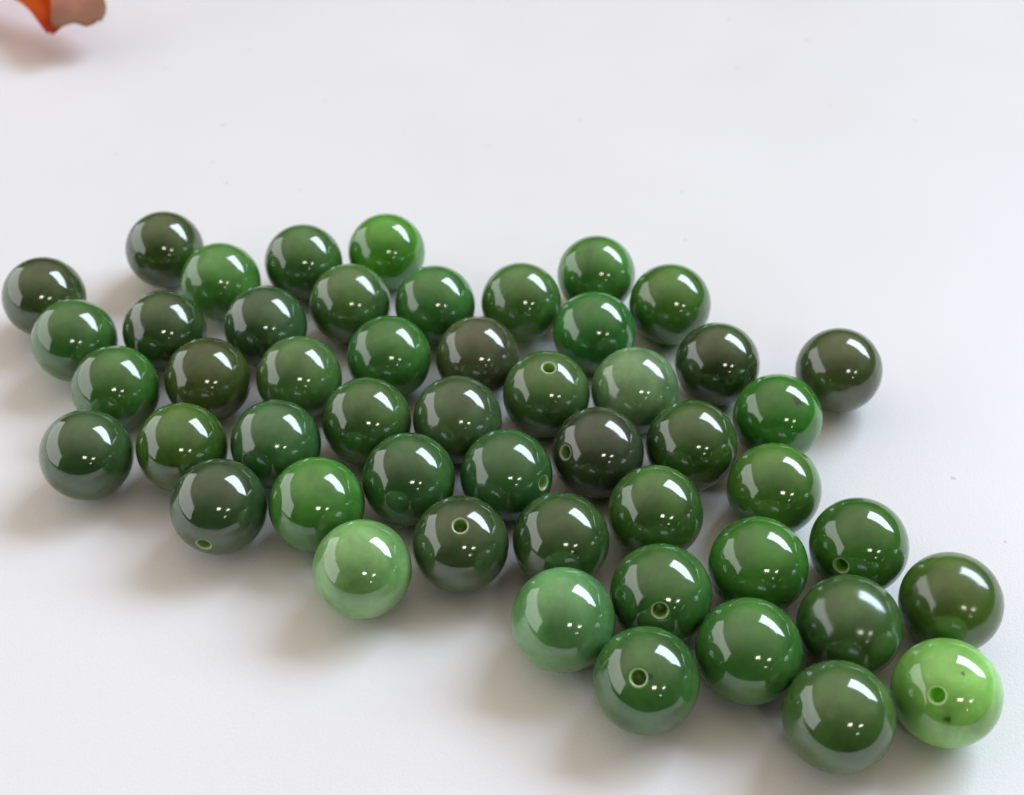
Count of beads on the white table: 50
